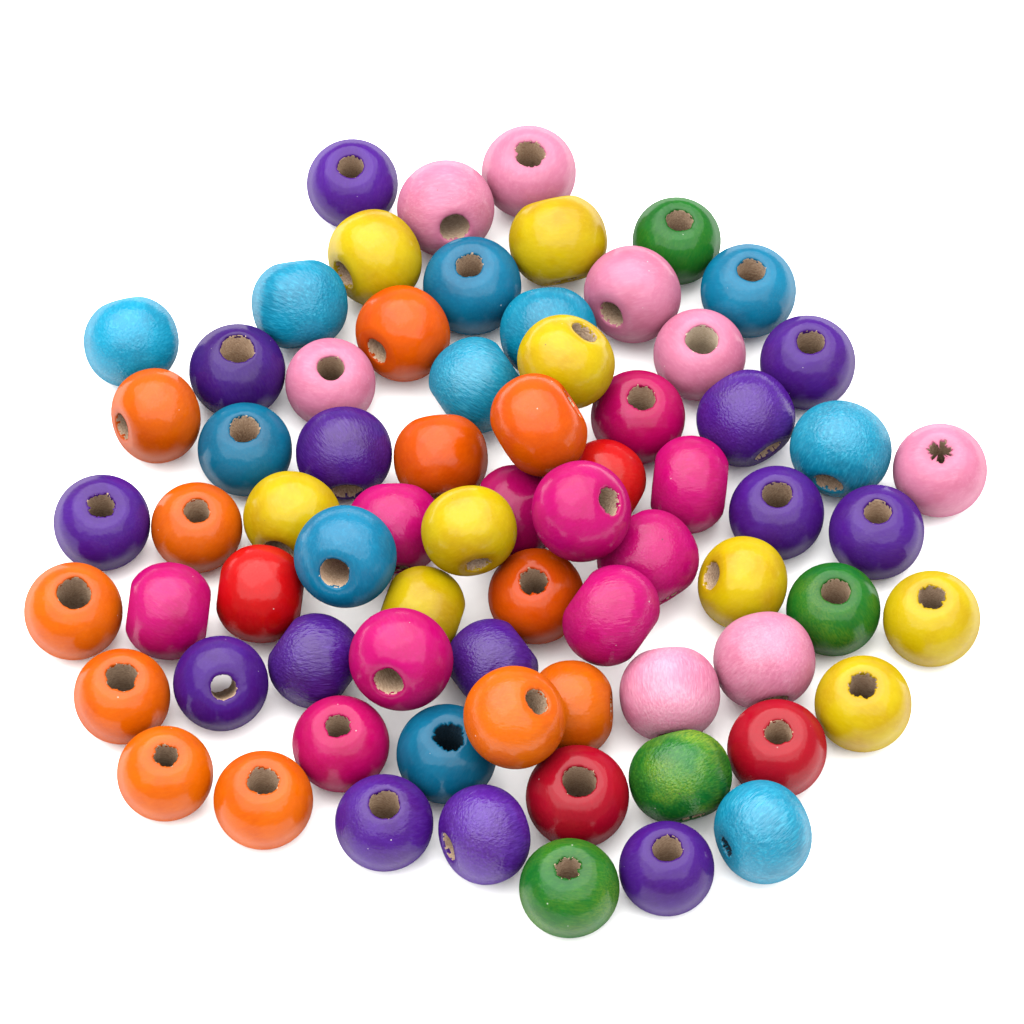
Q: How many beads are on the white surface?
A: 72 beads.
